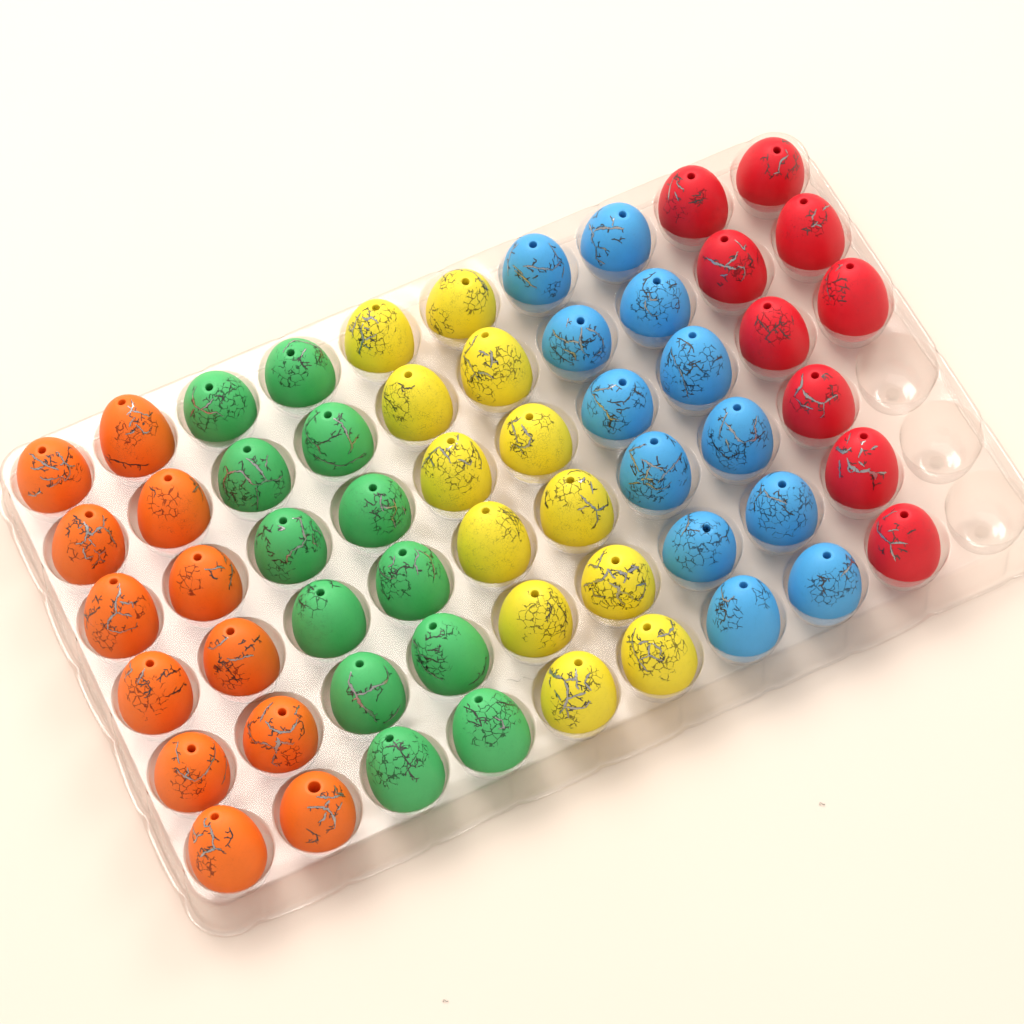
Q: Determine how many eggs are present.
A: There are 57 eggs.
